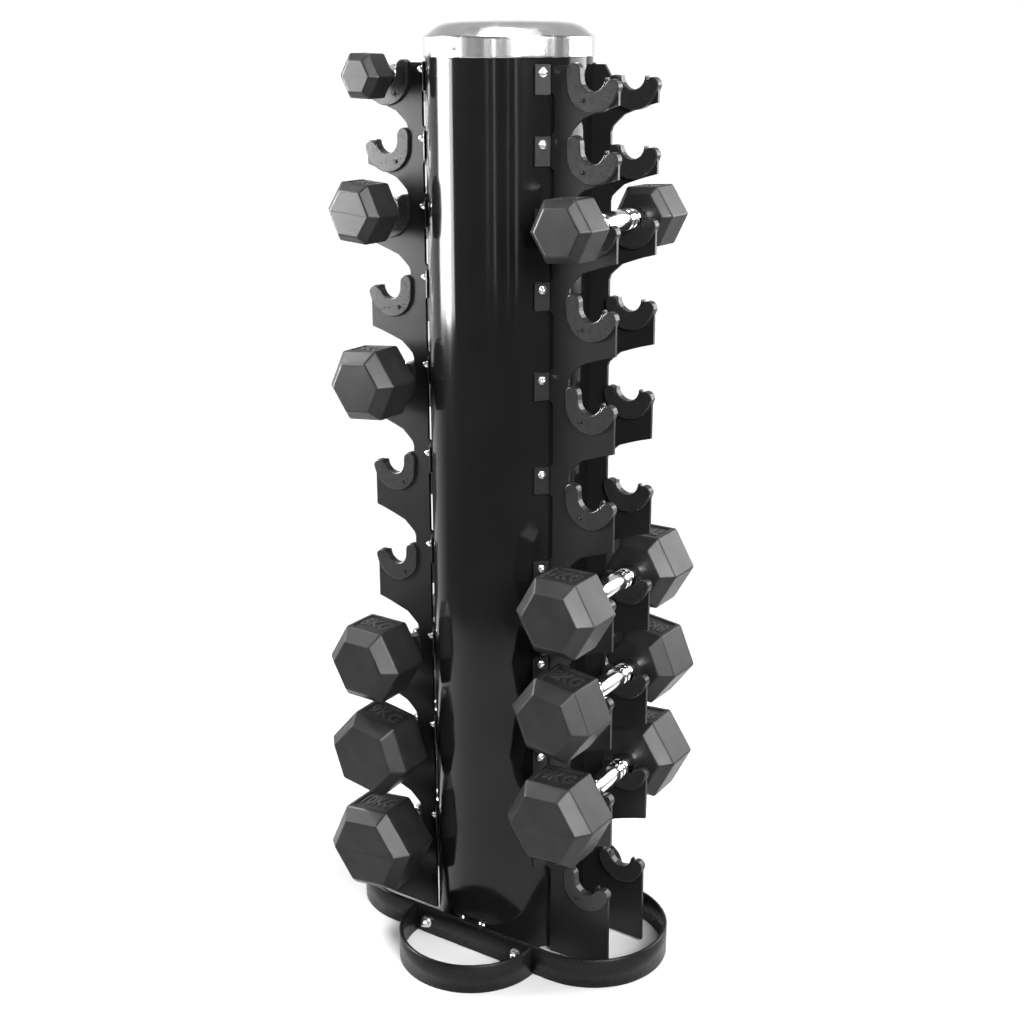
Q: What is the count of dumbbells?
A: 10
